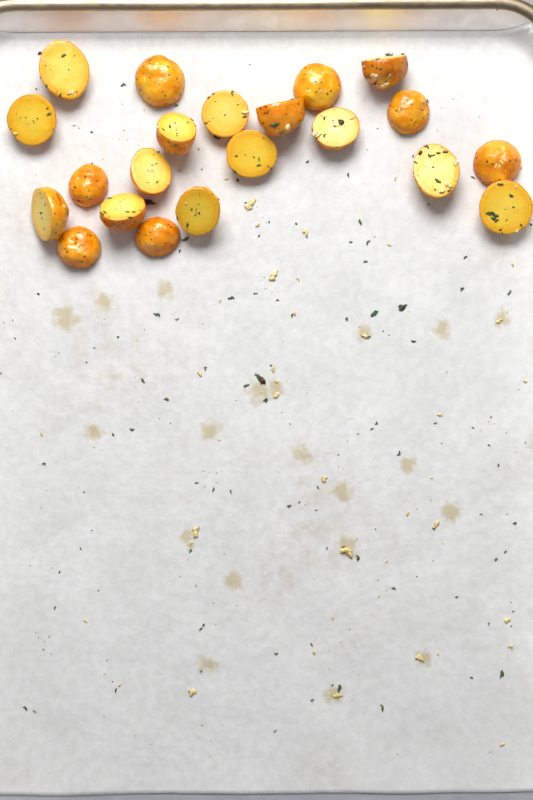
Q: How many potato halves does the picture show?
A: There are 21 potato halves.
